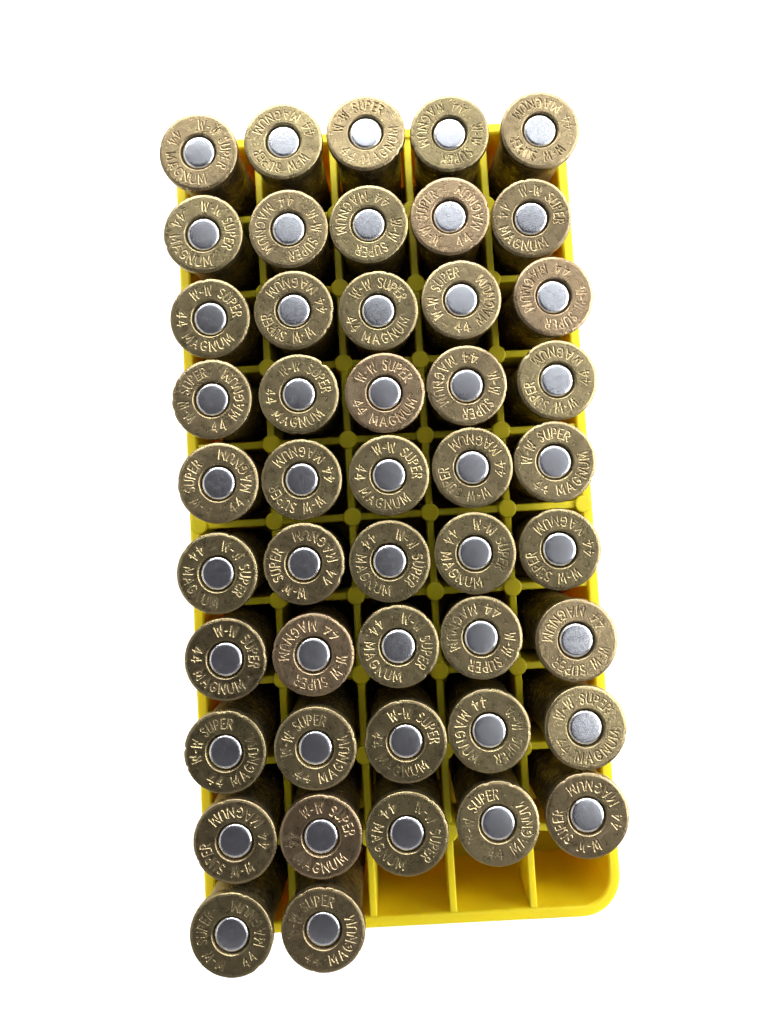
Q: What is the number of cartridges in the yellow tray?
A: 47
